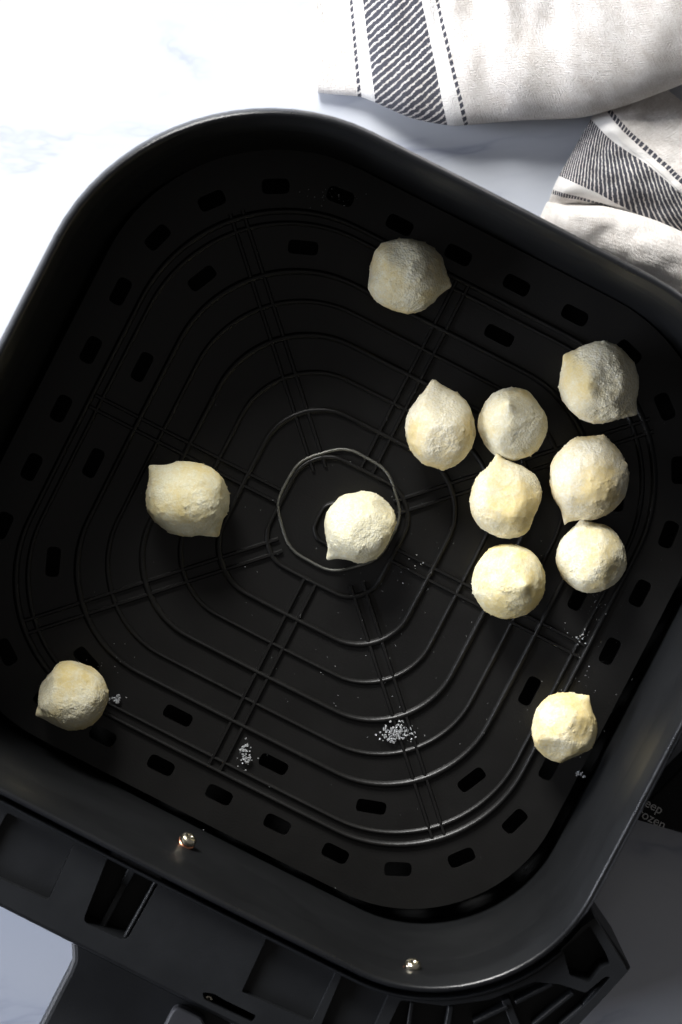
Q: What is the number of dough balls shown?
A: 12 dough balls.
